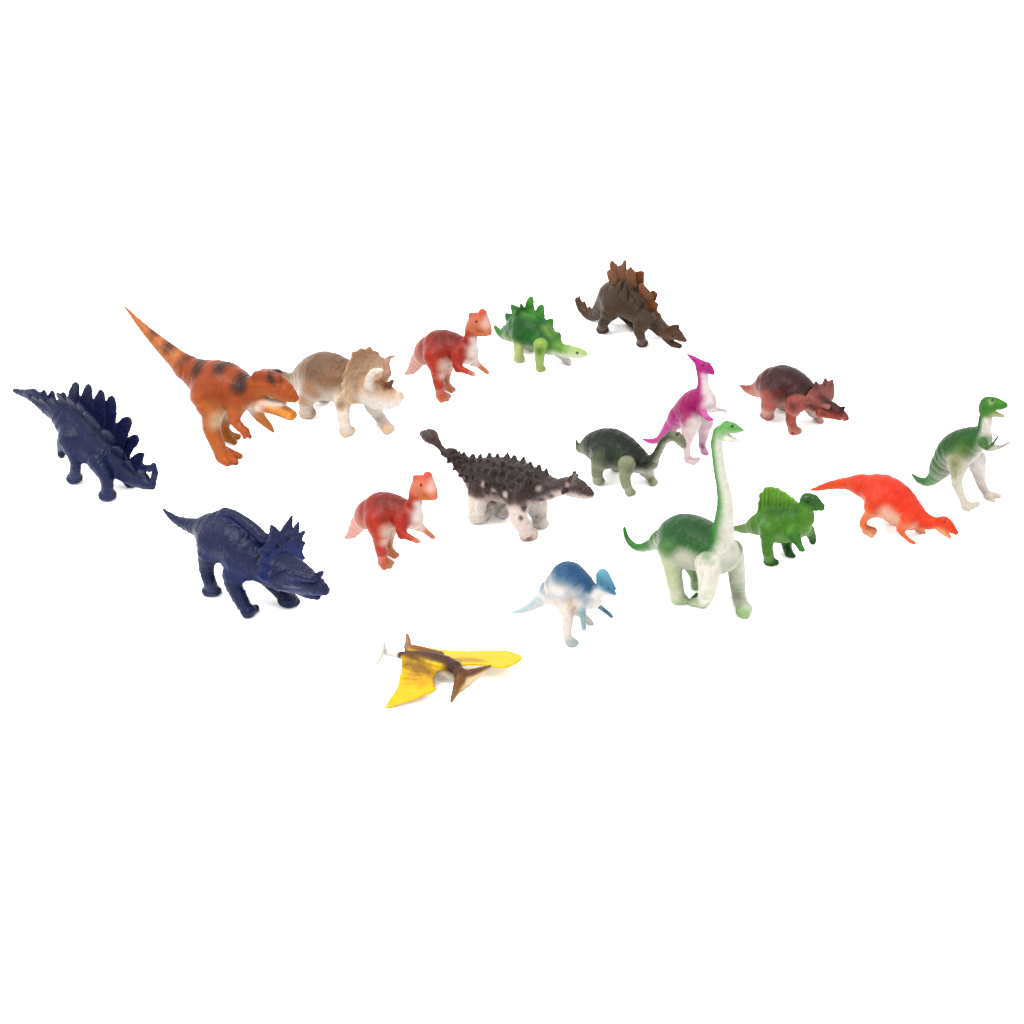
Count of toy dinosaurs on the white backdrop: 18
